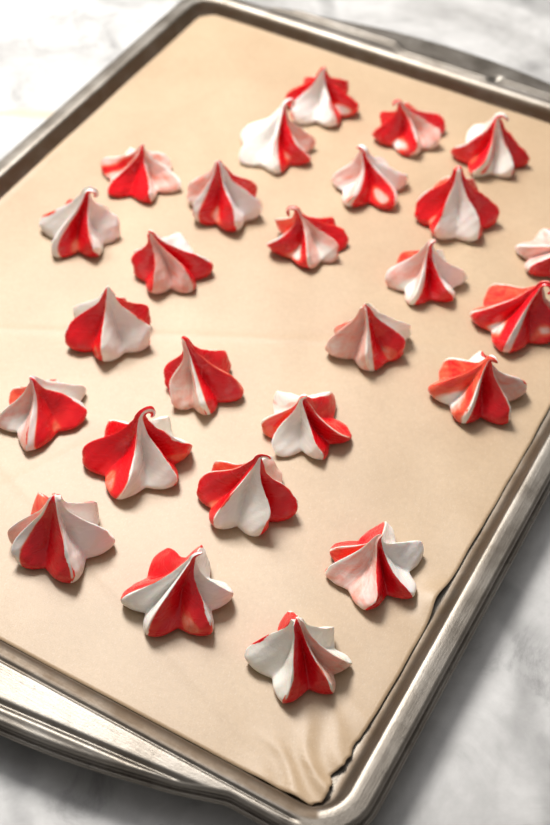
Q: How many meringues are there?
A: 26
